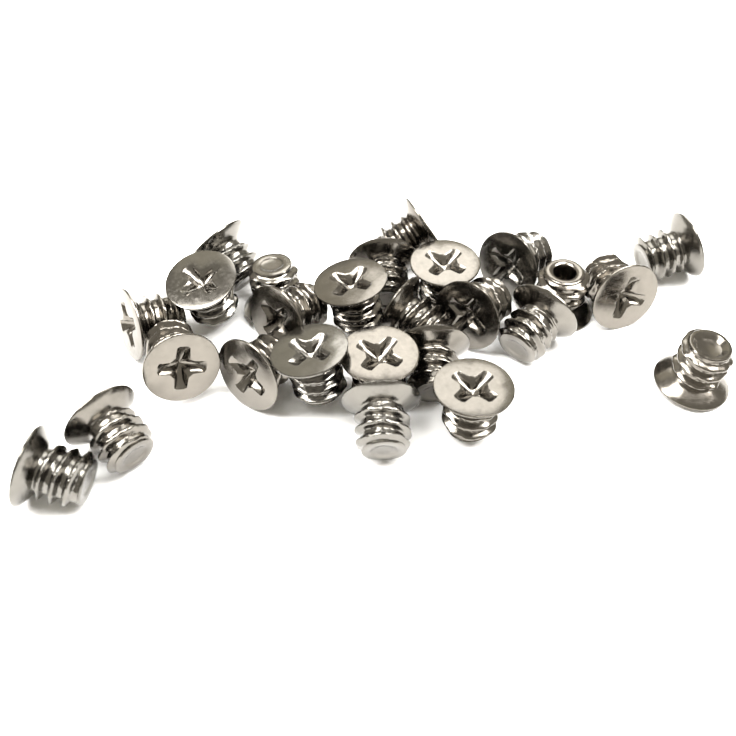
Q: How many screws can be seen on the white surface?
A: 26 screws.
